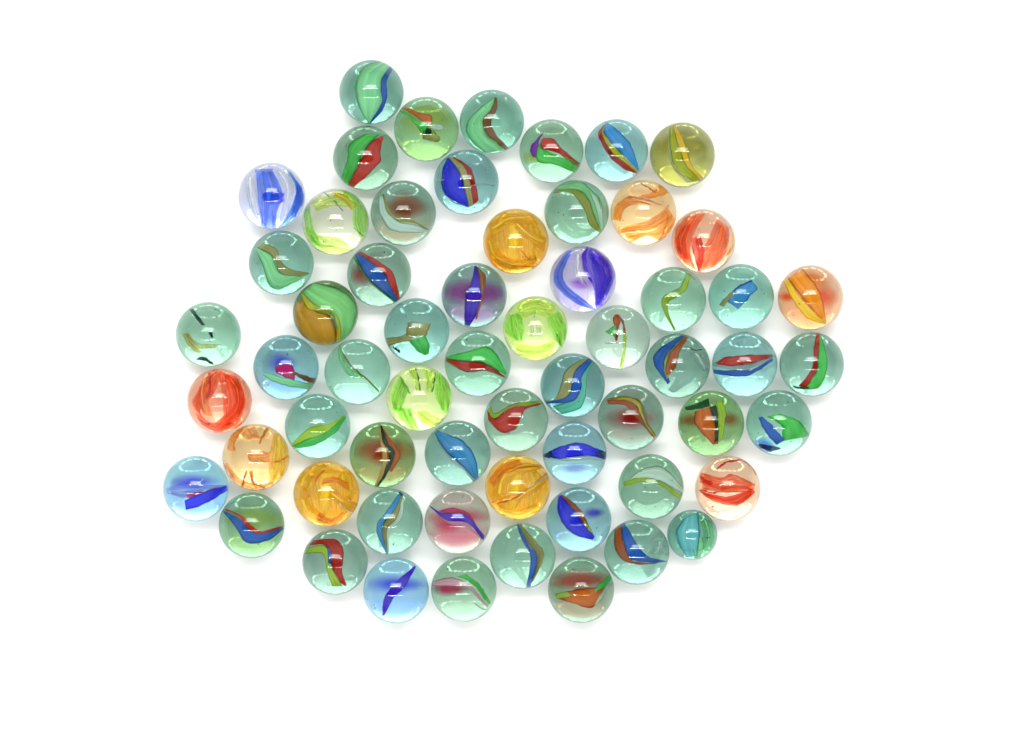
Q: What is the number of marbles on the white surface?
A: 61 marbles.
